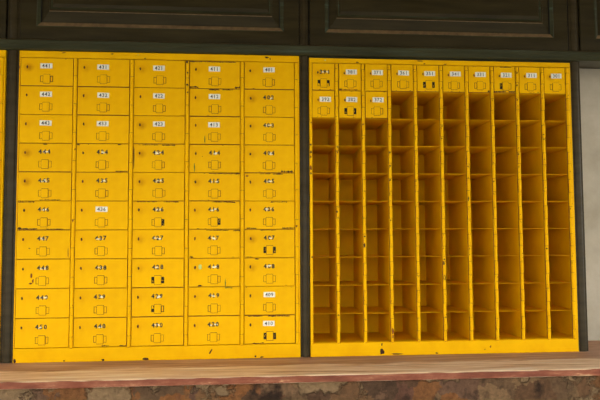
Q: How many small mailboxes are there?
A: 13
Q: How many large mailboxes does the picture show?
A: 50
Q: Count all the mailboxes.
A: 63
